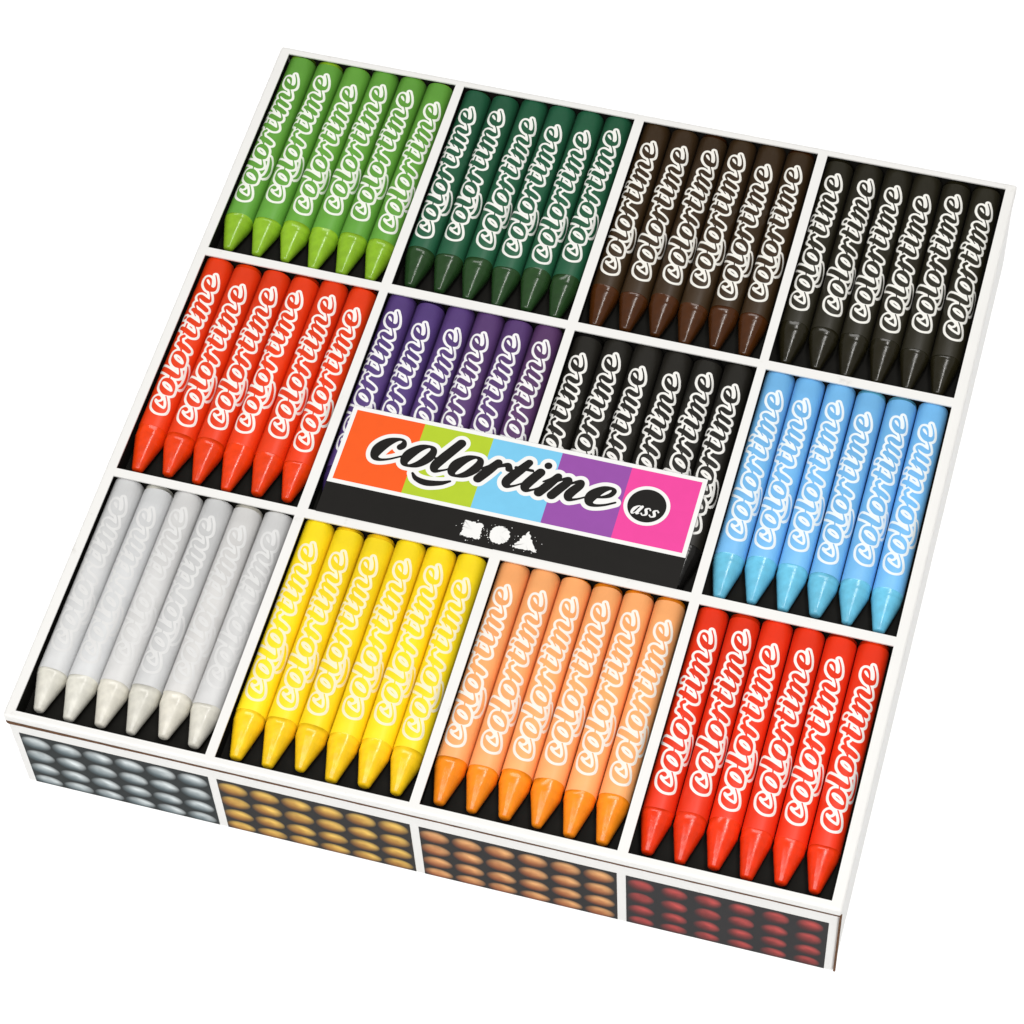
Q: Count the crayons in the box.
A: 72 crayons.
